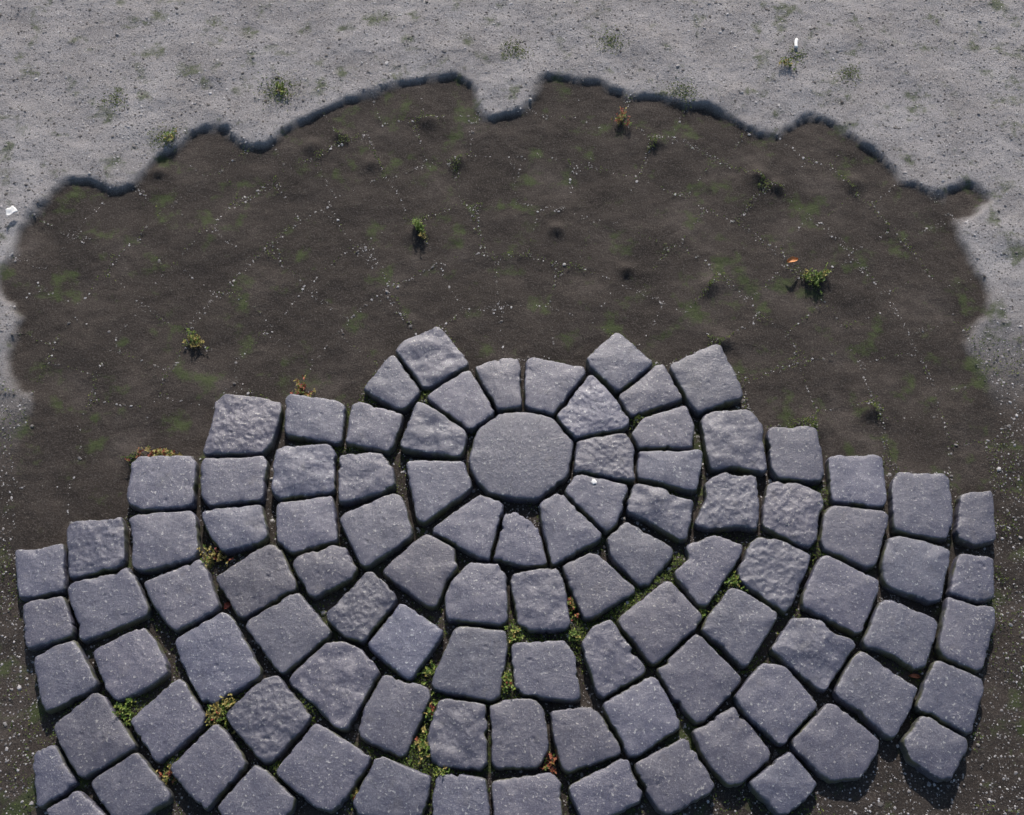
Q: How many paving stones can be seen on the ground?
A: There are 98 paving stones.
